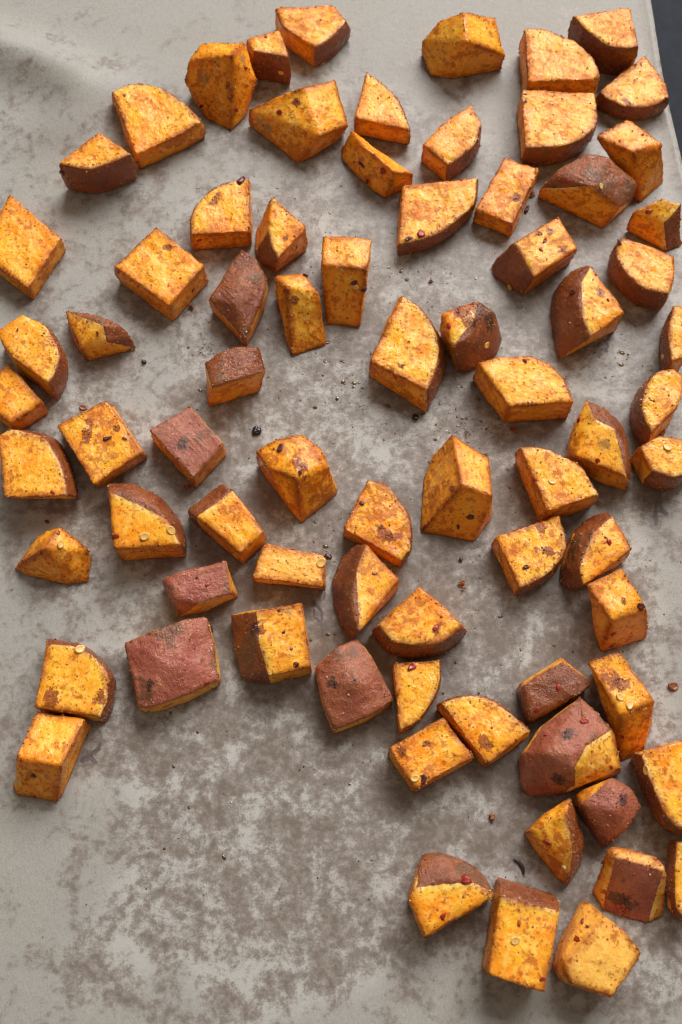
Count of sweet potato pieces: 76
